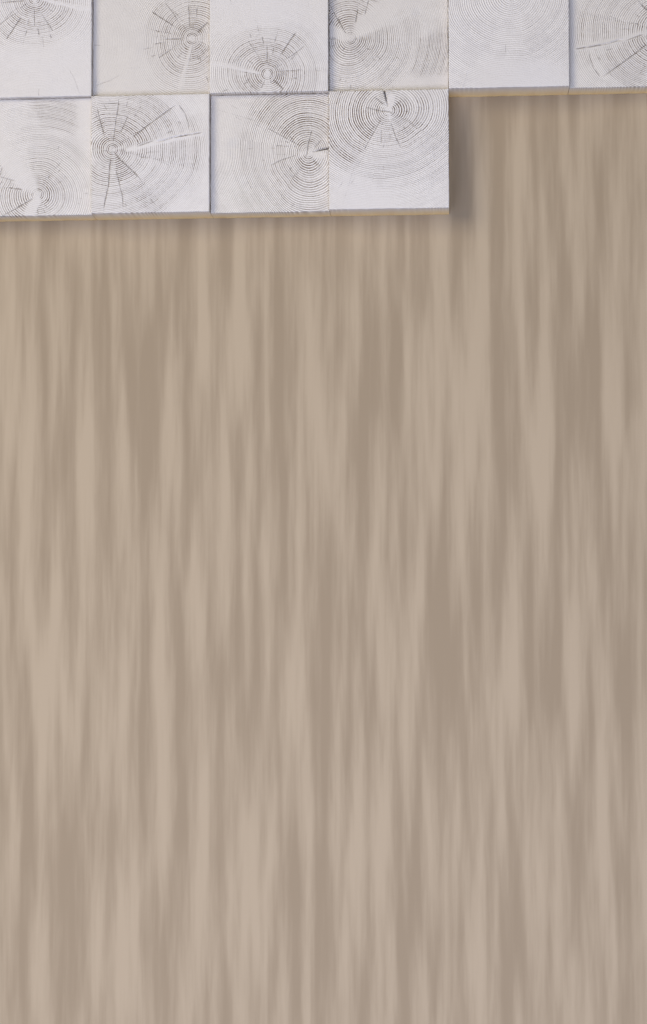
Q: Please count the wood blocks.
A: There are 10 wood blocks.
